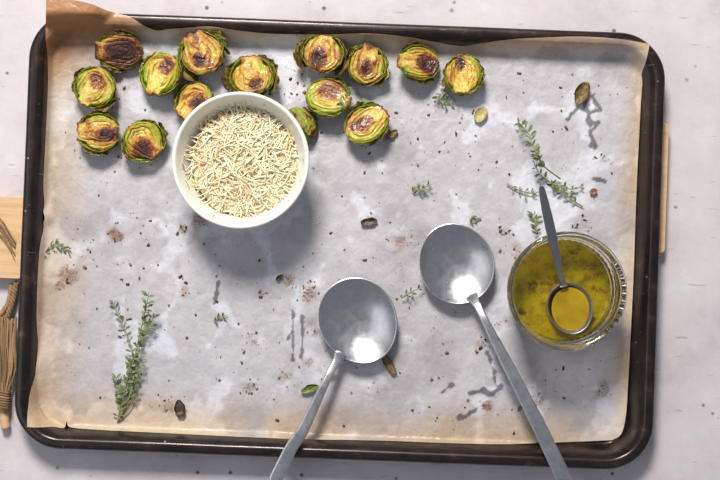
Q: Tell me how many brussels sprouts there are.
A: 15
